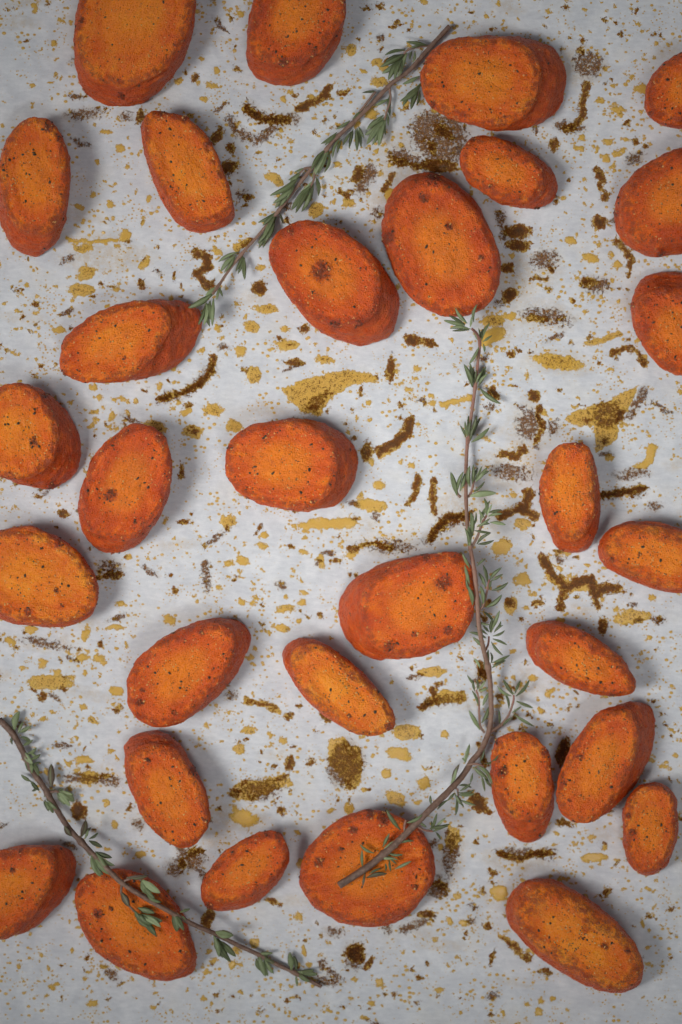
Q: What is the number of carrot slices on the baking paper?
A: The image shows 31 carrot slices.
